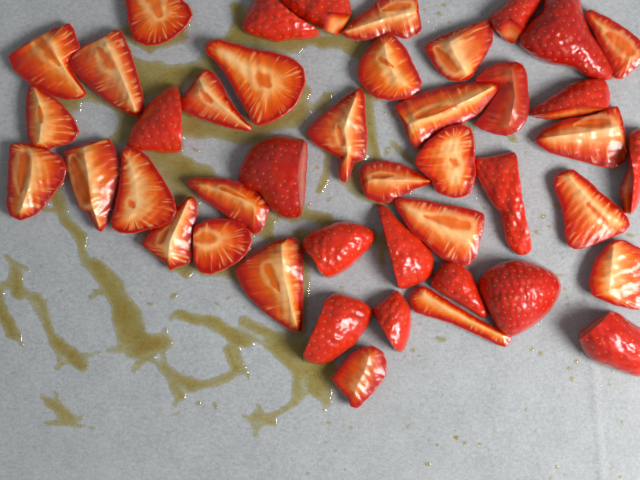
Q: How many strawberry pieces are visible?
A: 44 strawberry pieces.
